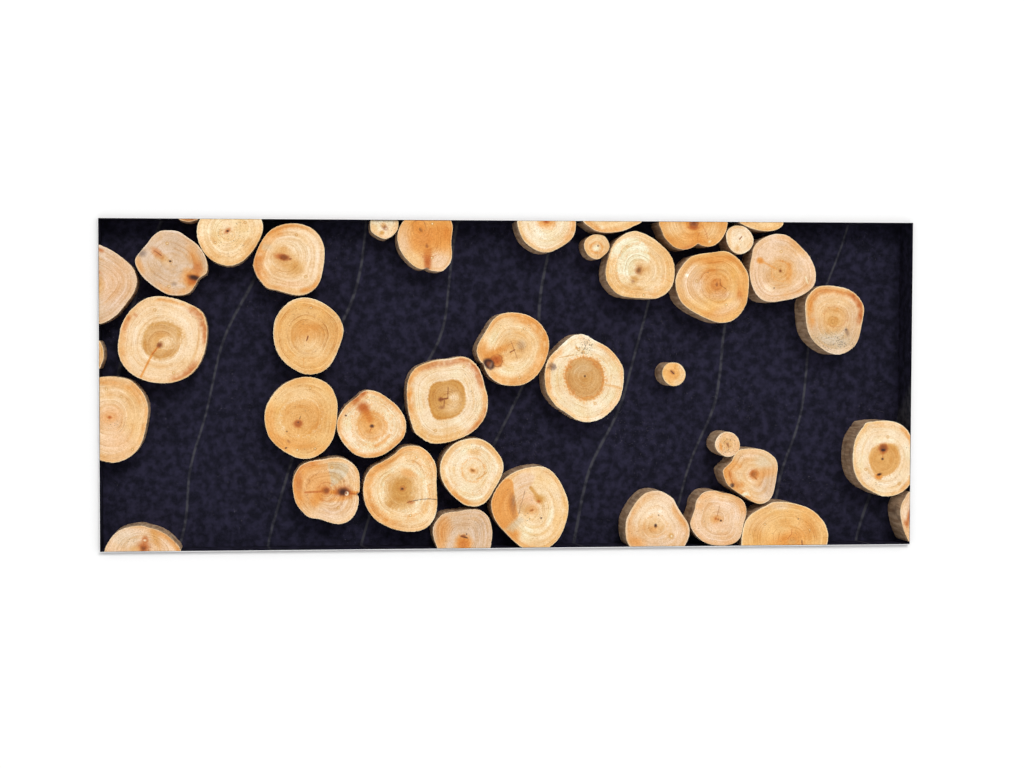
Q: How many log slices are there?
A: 40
